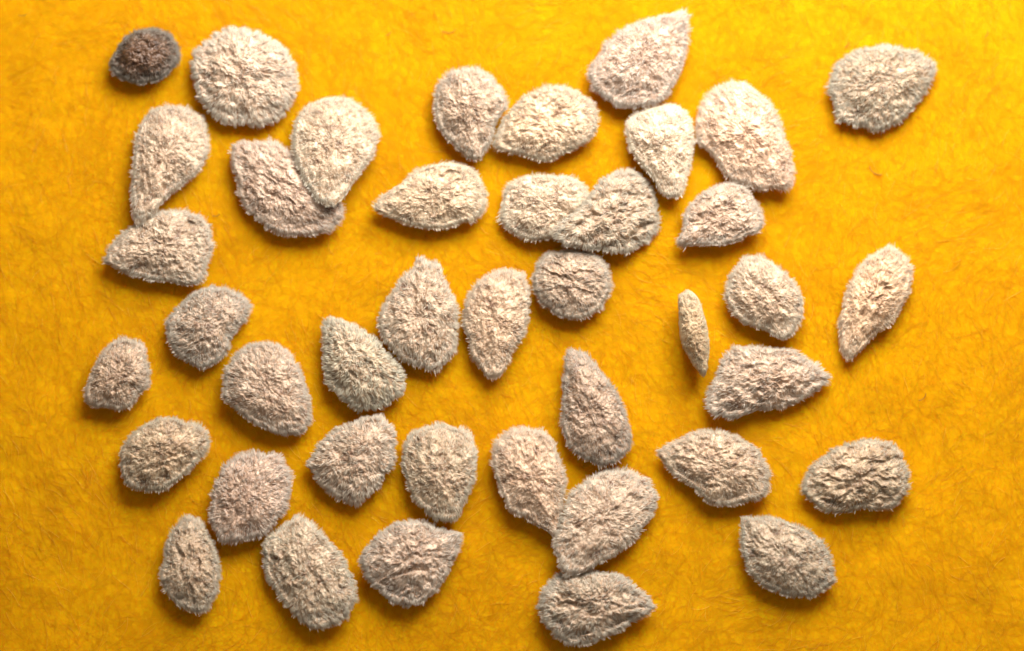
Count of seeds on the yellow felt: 41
